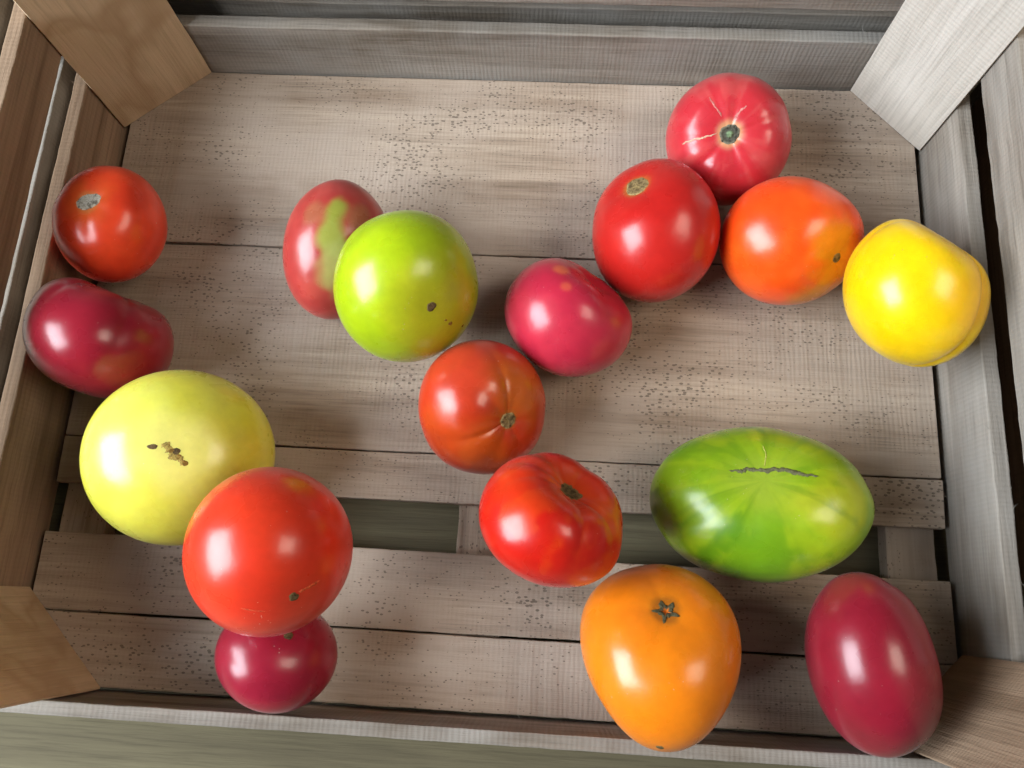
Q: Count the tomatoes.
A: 17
